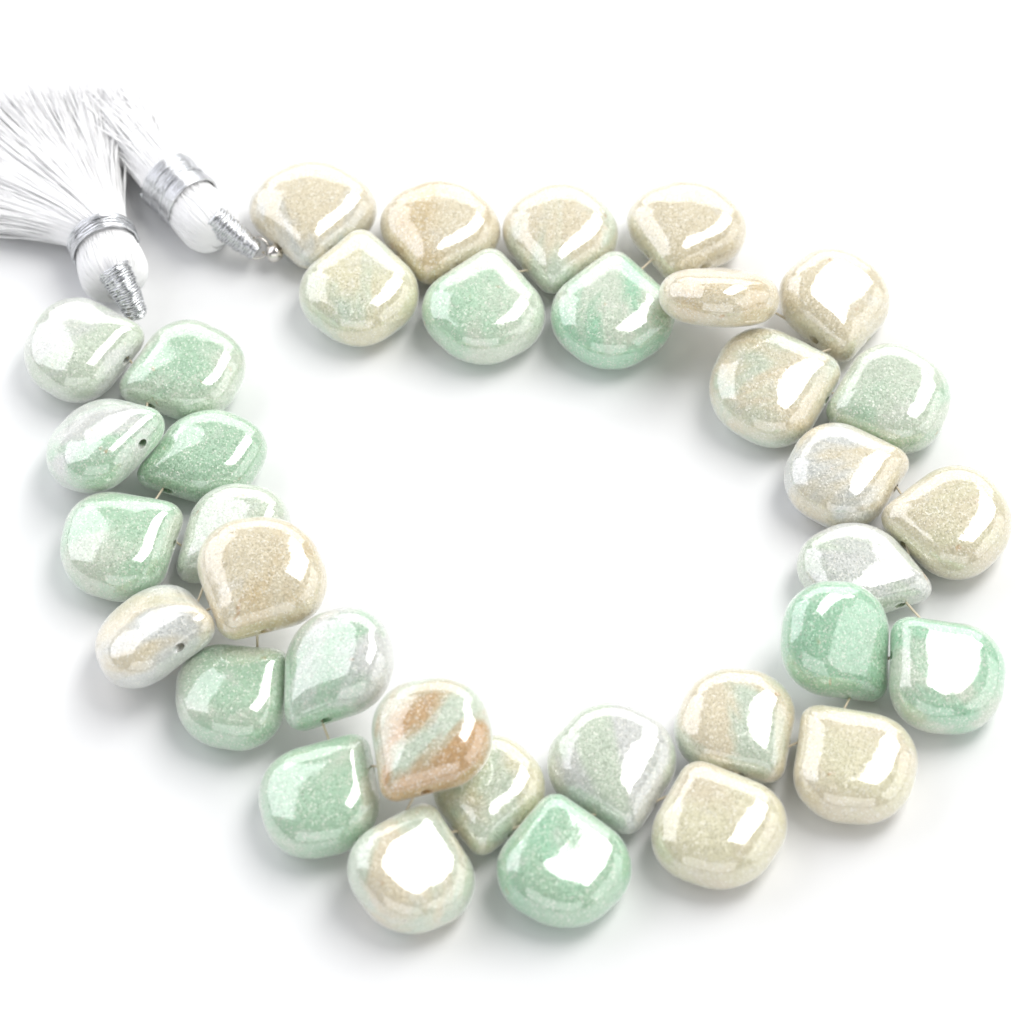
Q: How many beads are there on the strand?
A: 35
